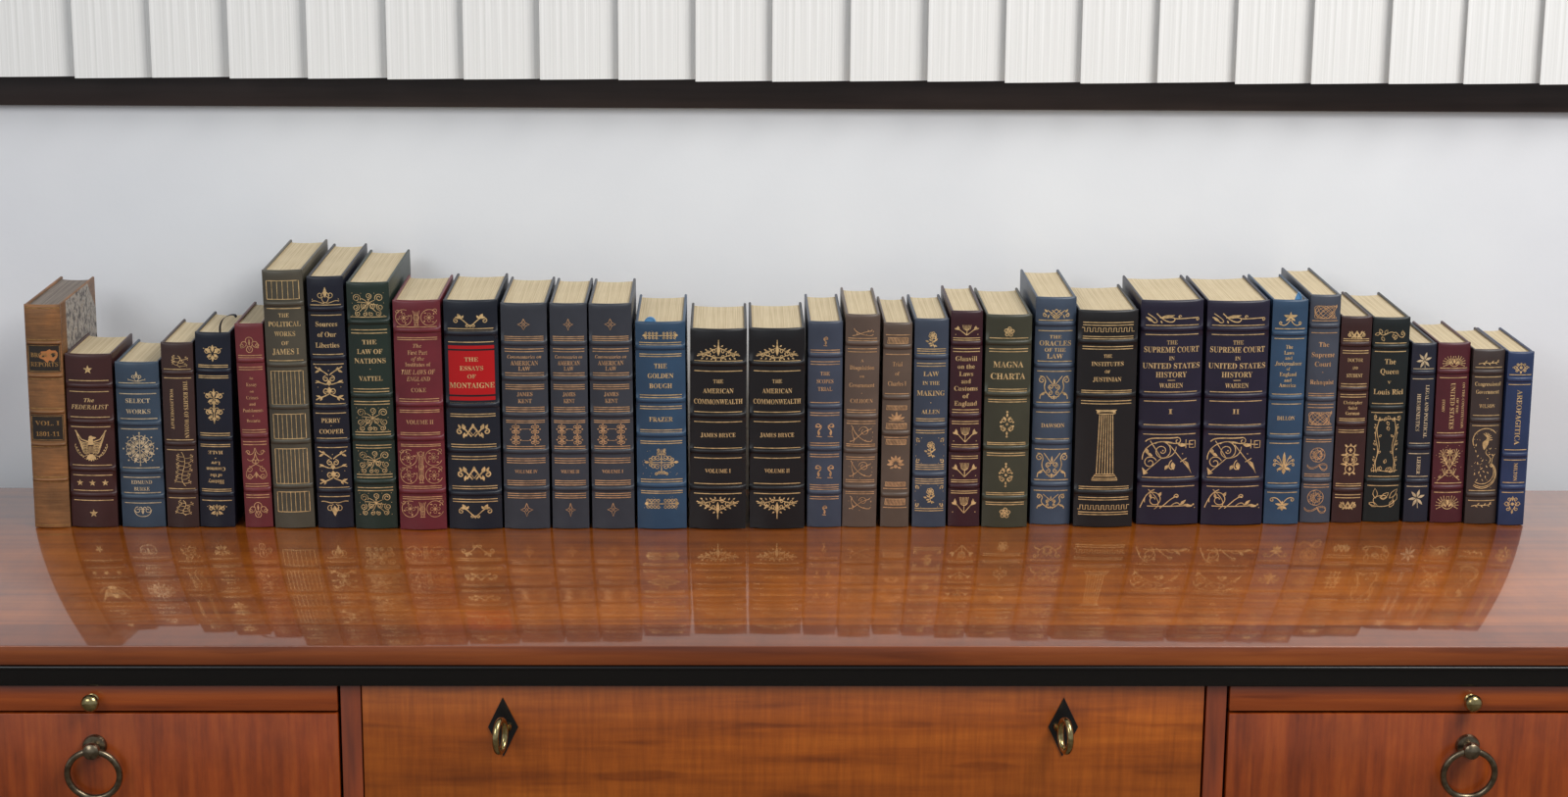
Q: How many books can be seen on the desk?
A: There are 35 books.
